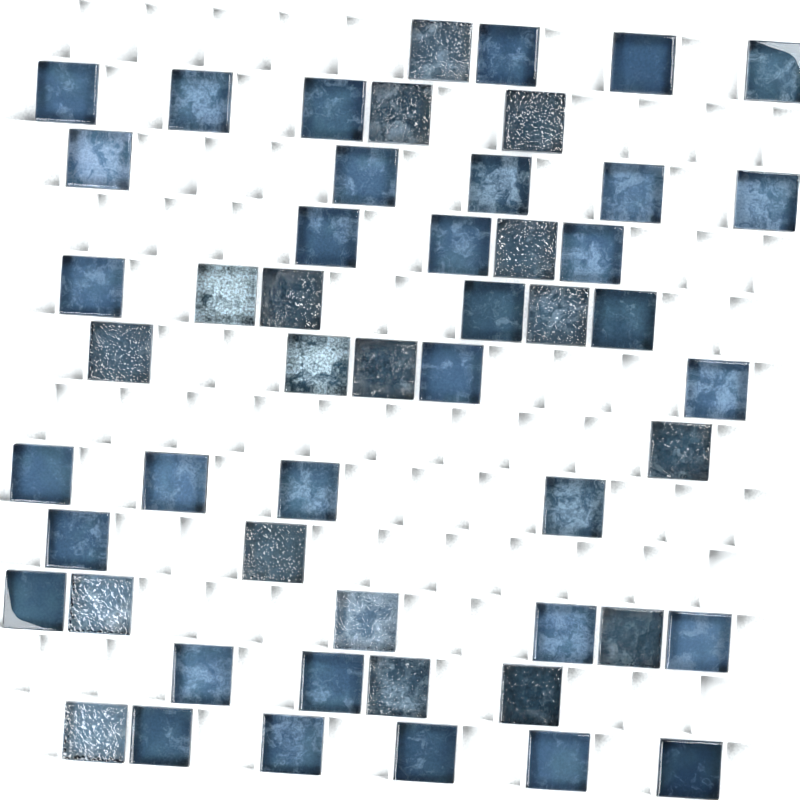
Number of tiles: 52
